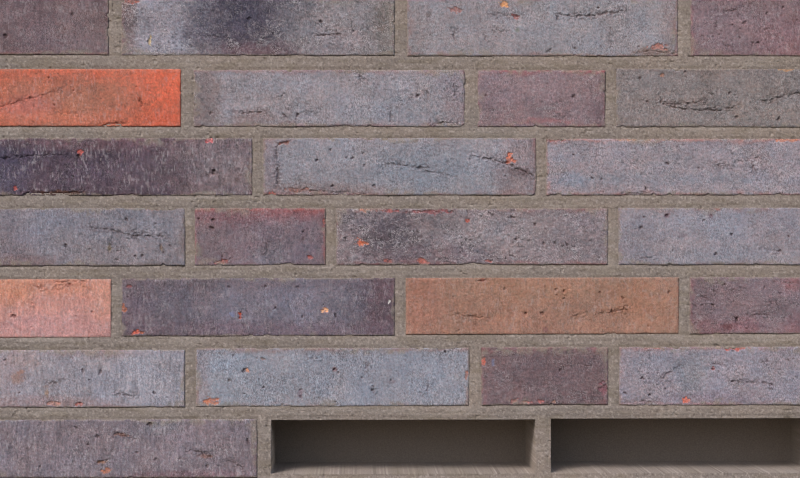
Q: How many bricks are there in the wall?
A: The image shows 24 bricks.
